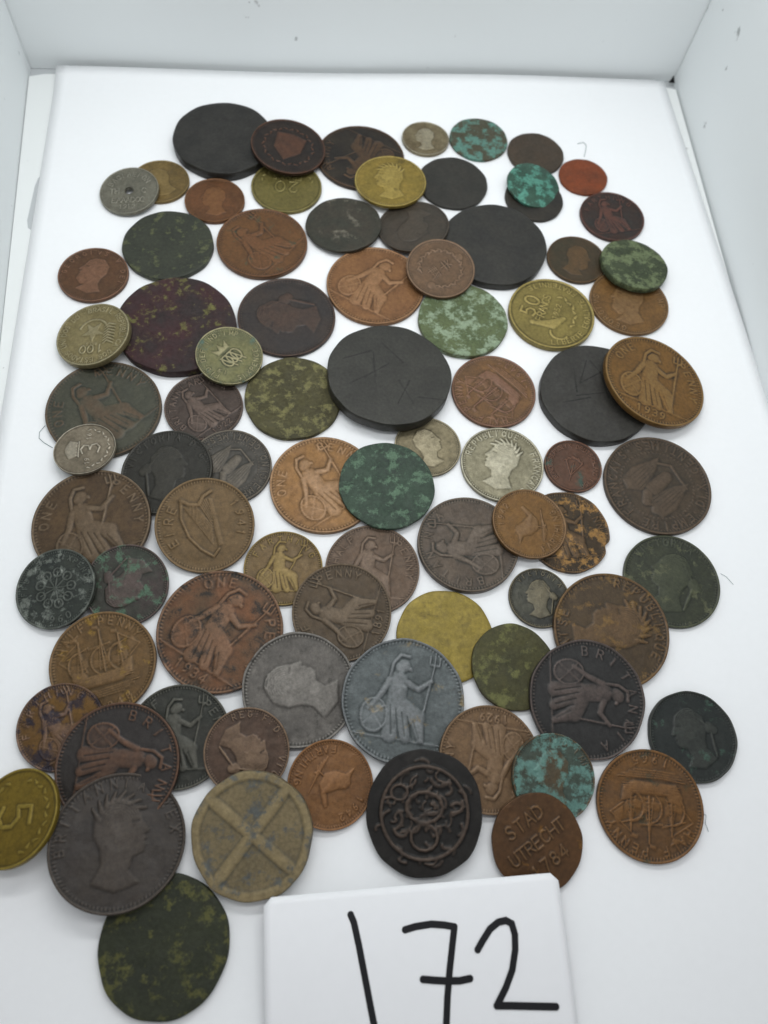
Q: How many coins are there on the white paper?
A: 84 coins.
